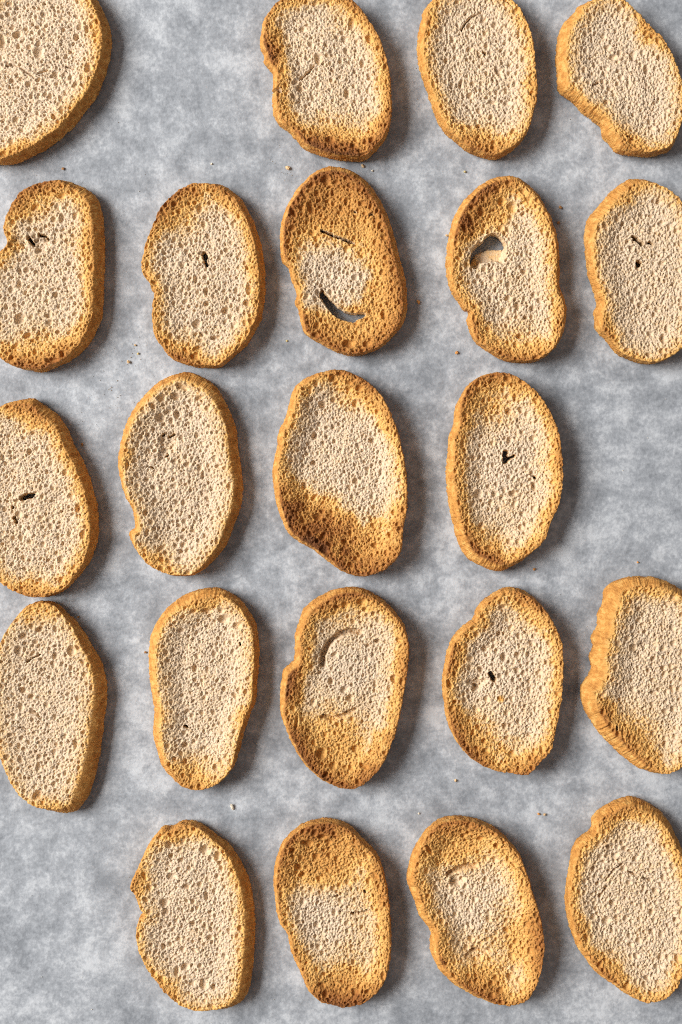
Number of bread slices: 22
